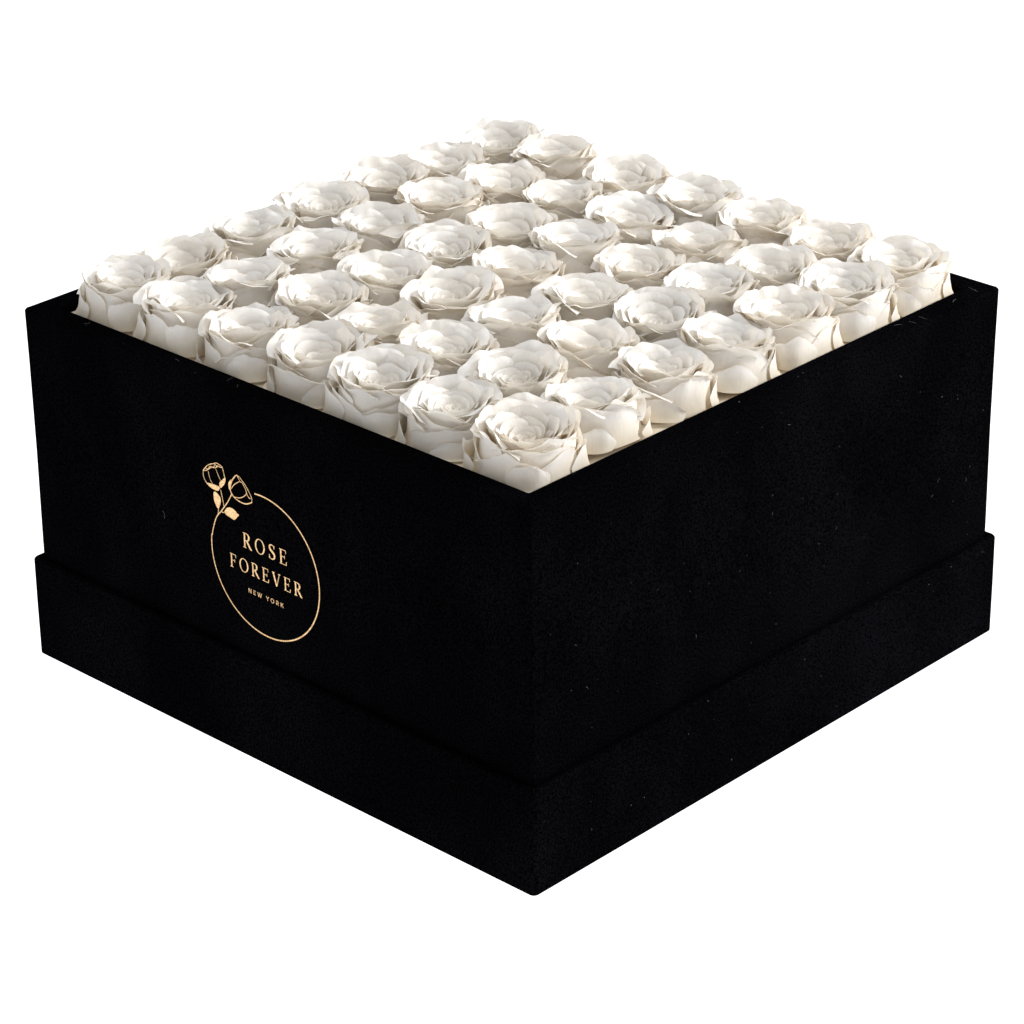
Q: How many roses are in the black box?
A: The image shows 49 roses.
